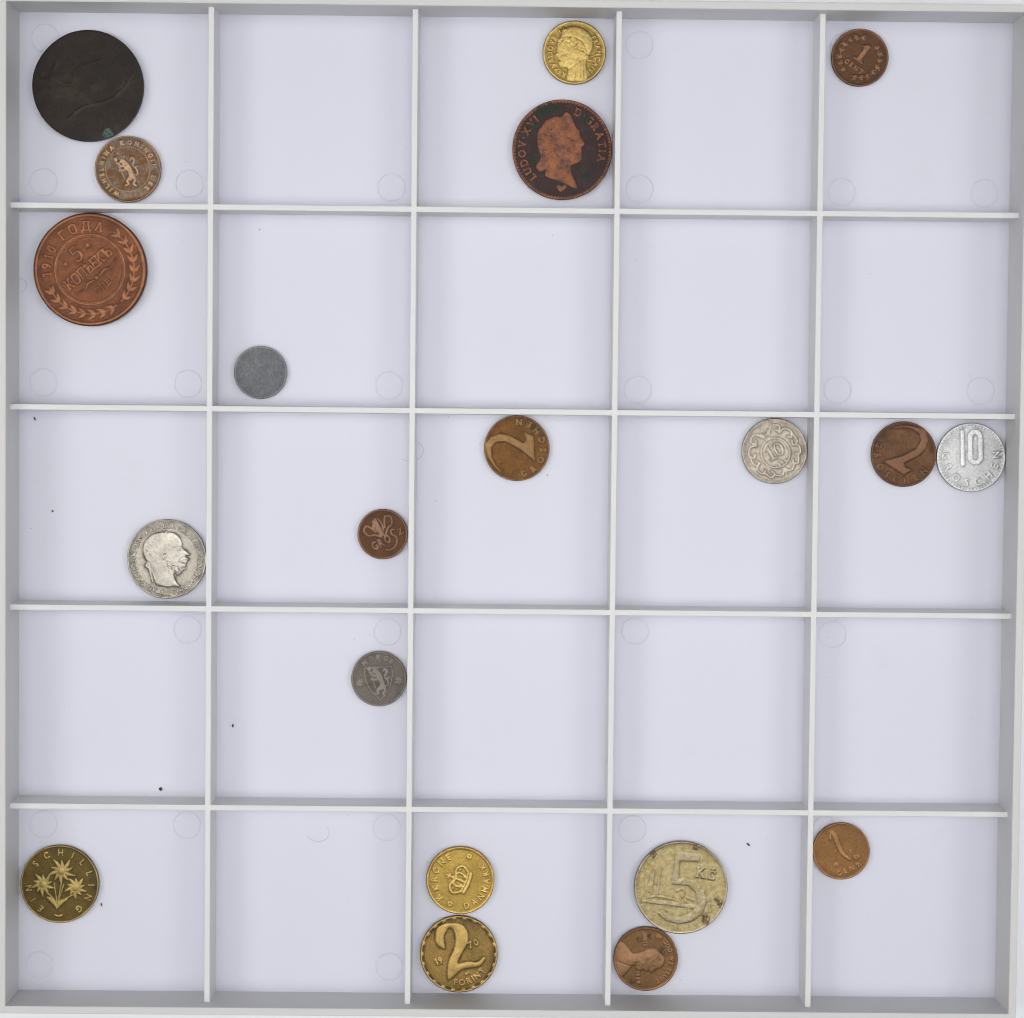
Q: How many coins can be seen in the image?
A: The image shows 20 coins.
